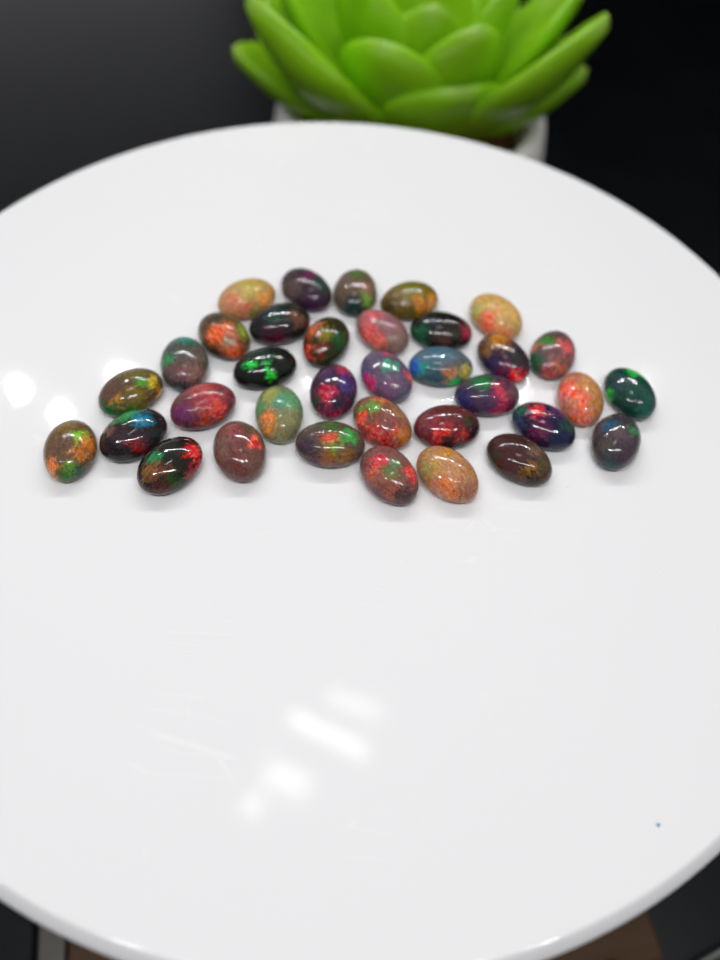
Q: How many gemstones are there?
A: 35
